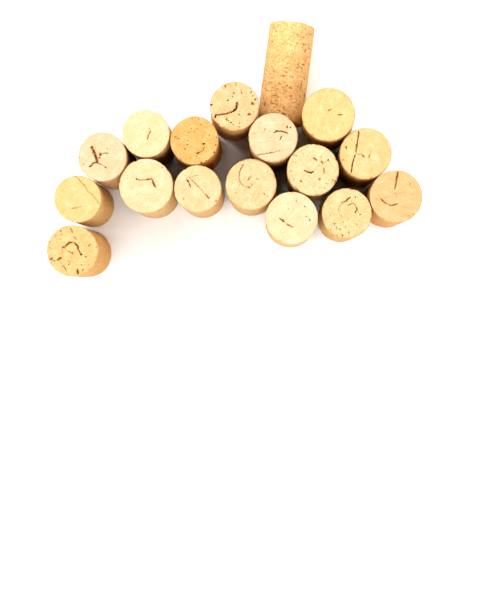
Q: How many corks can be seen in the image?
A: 17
